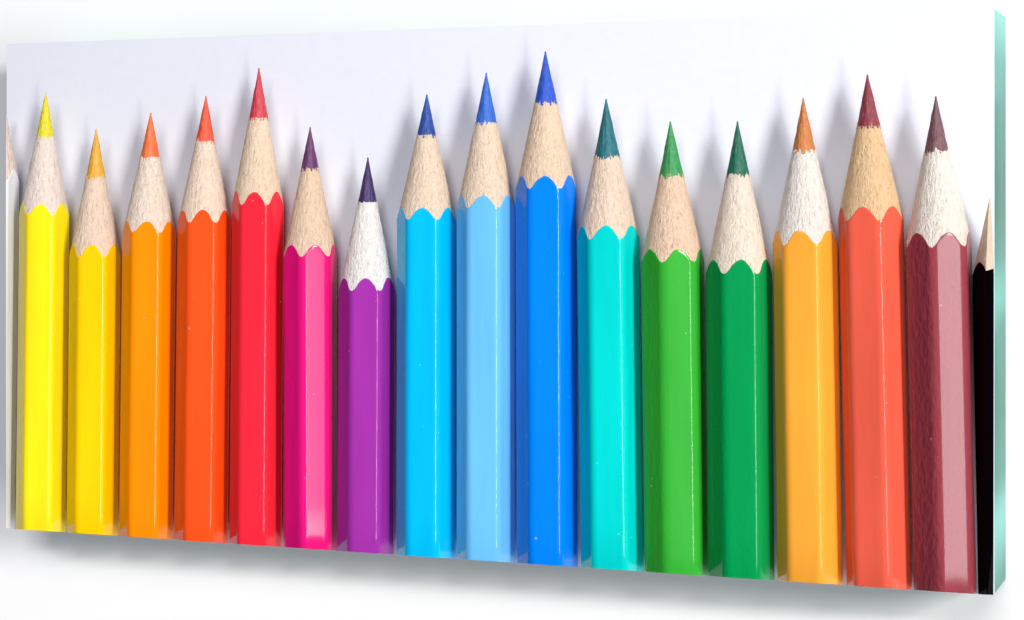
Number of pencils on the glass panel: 18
